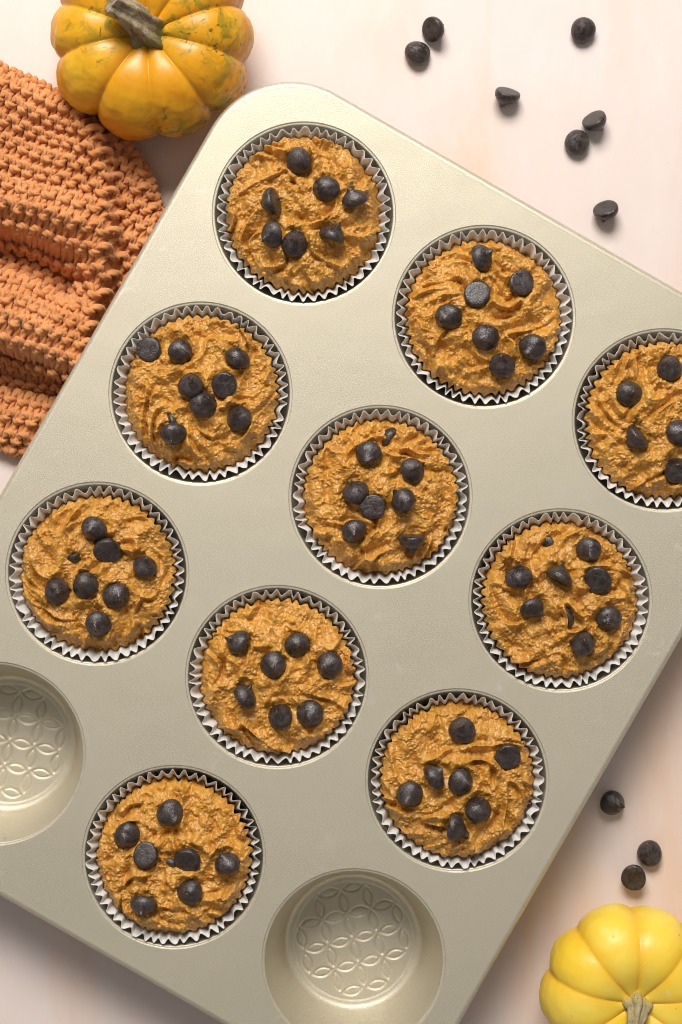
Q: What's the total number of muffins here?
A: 10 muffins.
